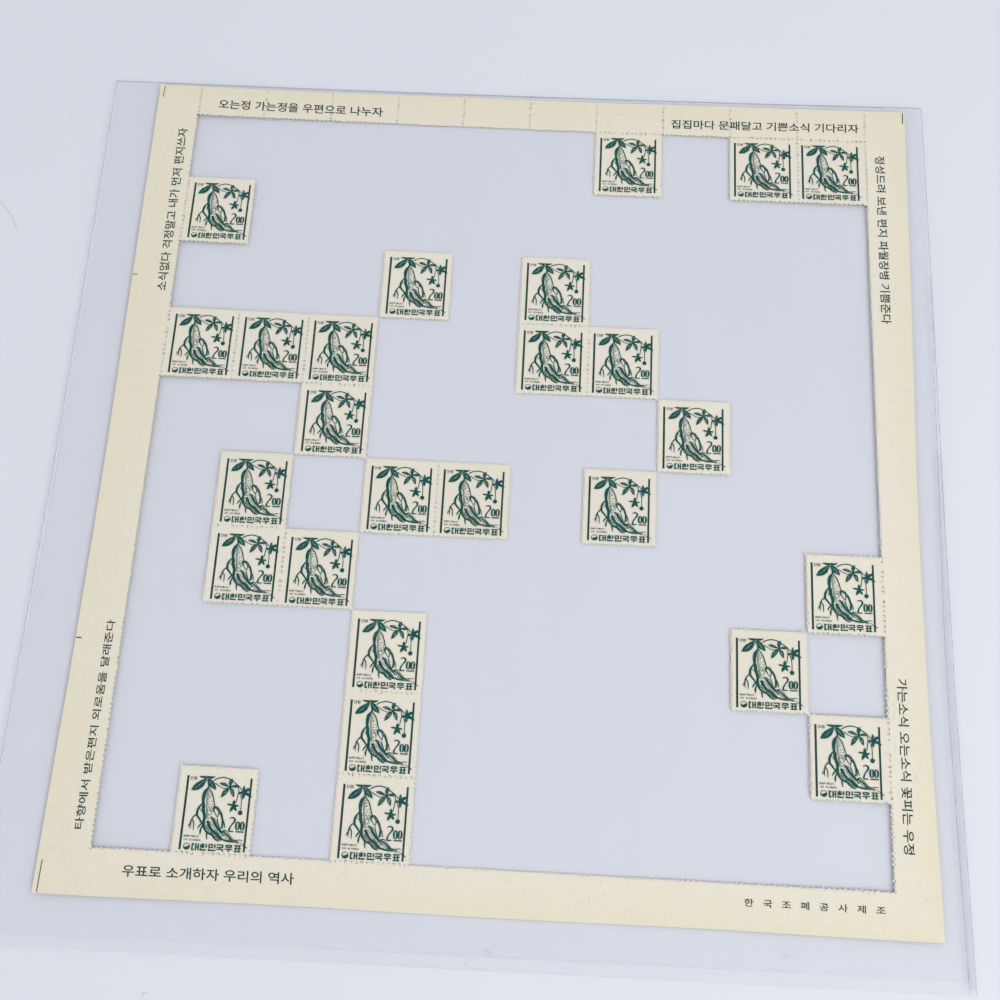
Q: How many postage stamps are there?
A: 26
